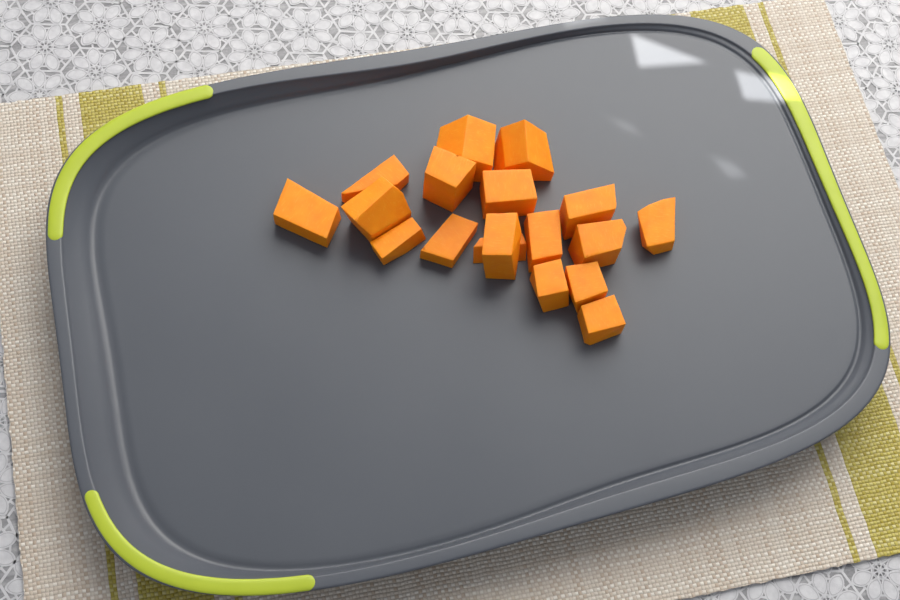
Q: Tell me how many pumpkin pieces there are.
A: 18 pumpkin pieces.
